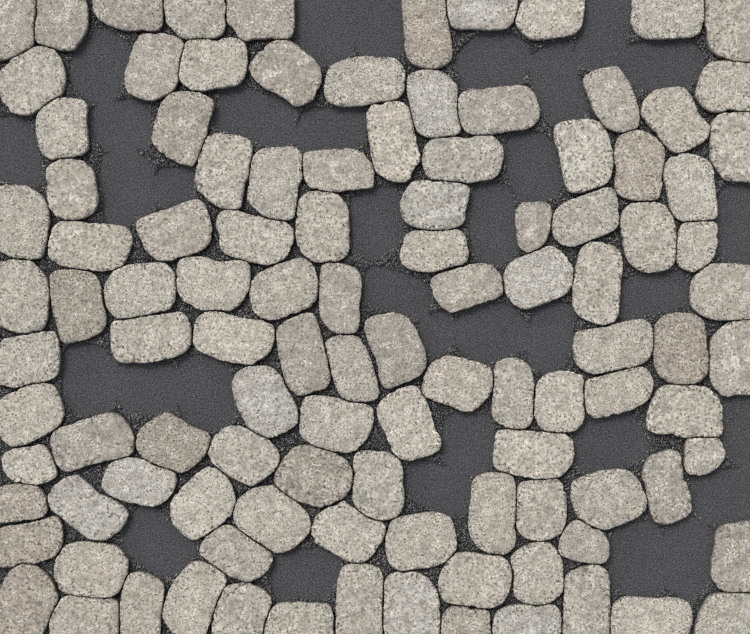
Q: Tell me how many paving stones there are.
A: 110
